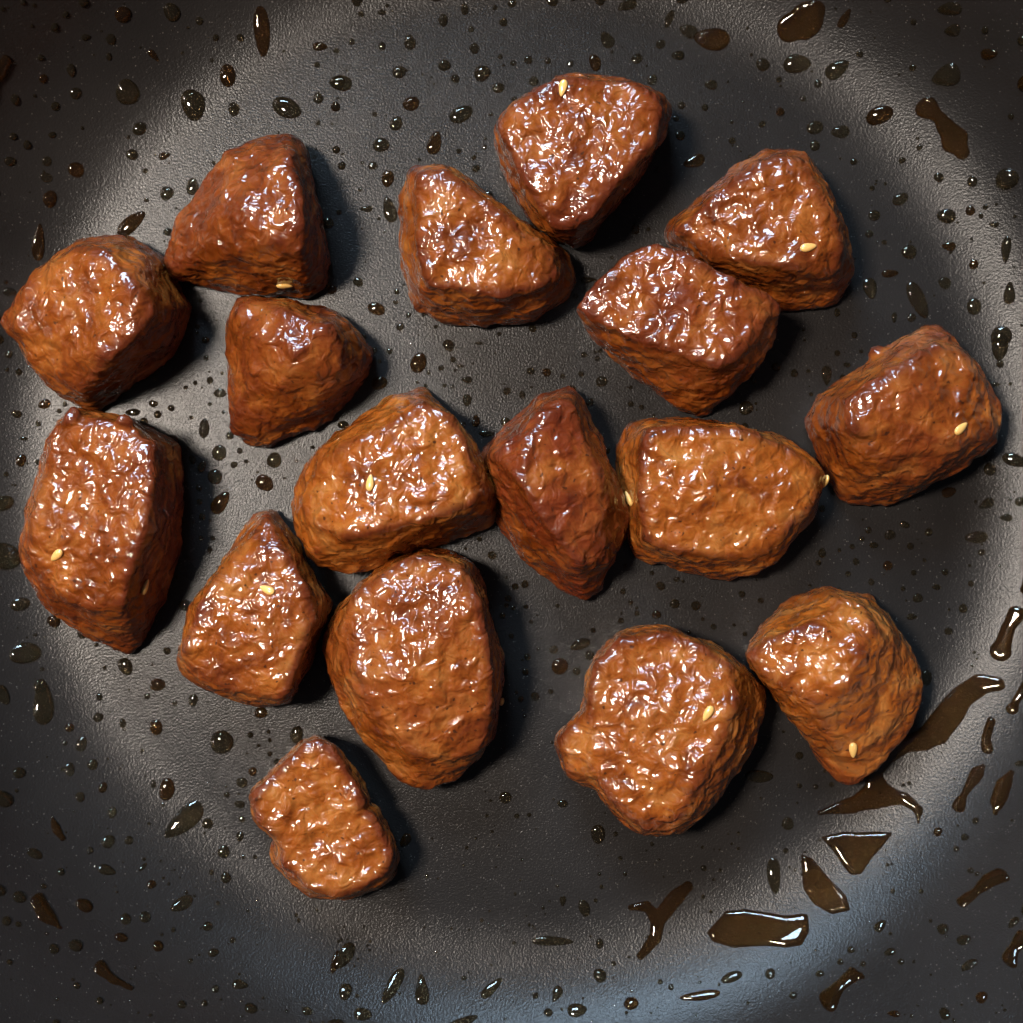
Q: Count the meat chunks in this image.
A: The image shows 17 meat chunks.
